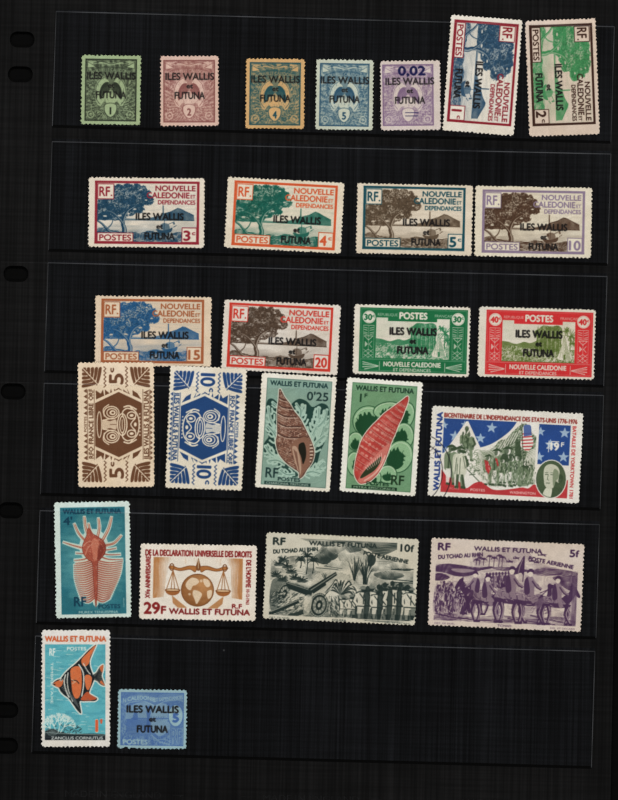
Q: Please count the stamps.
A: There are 26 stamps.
